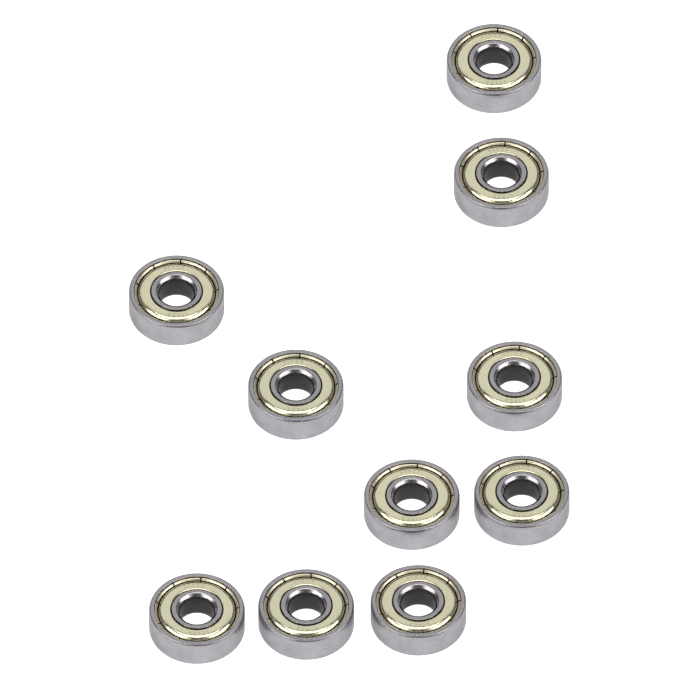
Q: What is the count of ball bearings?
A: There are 10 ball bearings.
